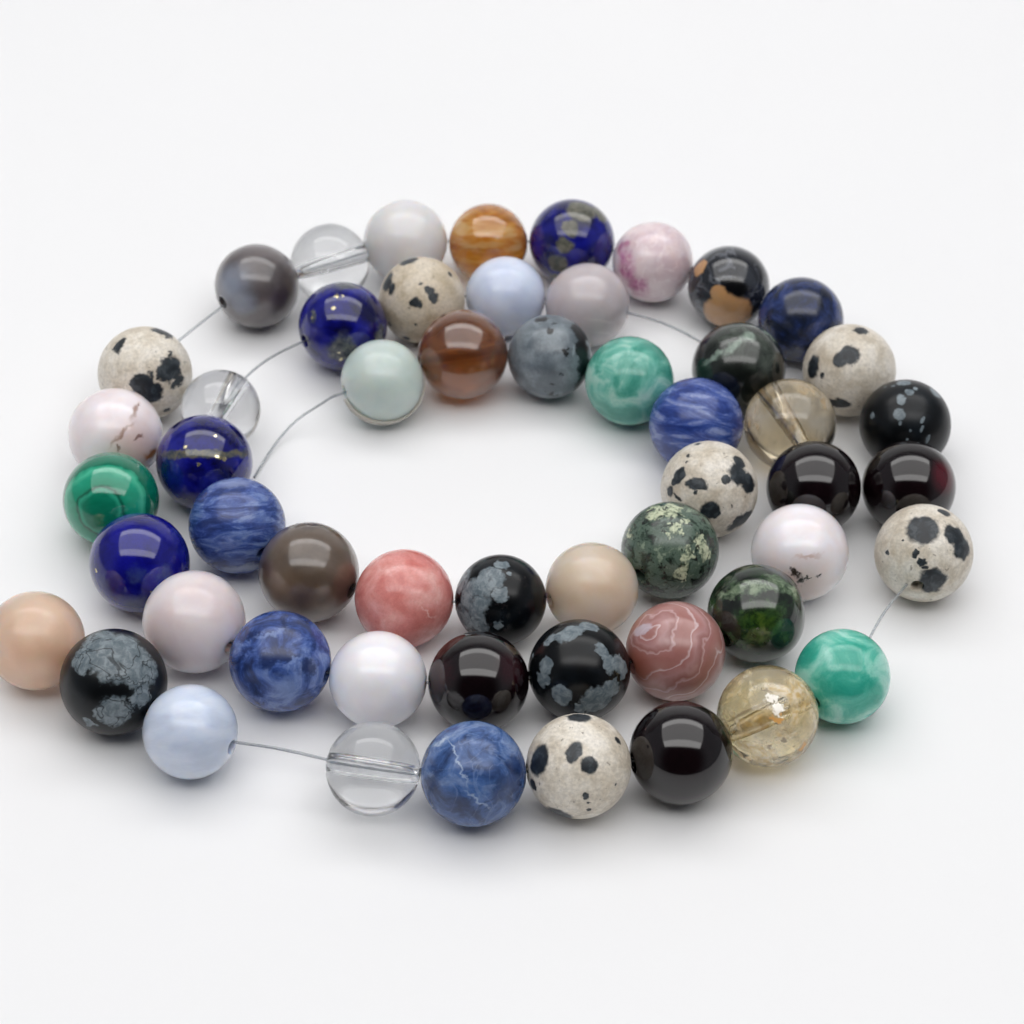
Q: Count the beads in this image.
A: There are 54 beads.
